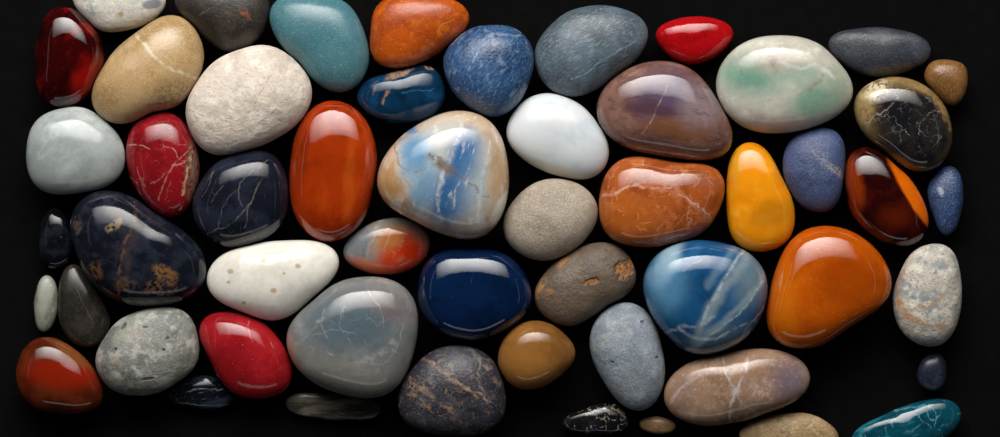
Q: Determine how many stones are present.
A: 54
